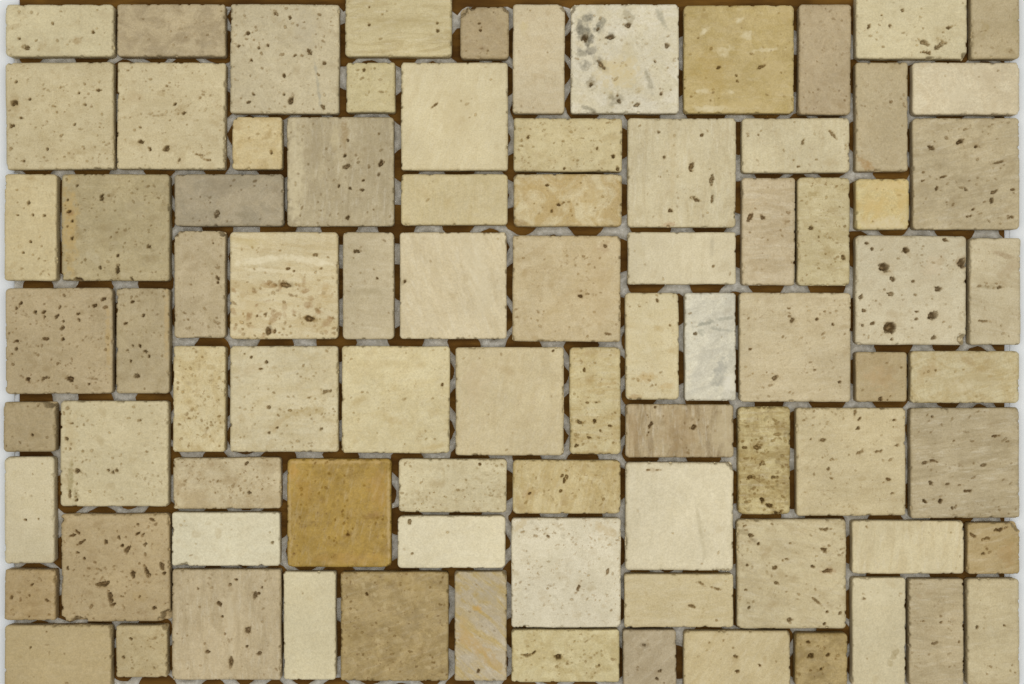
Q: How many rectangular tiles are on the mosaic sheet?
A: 42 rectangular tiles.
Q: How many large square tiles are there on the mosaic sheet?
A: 33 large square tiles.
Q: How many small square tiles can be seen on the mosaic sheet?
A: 10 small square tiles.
